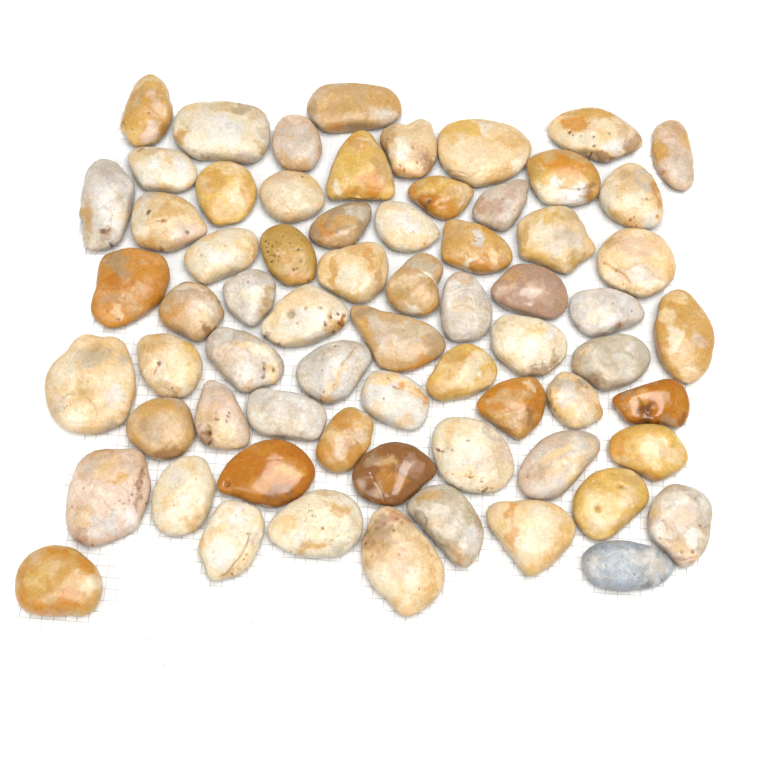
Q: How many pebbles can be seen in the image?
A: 67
